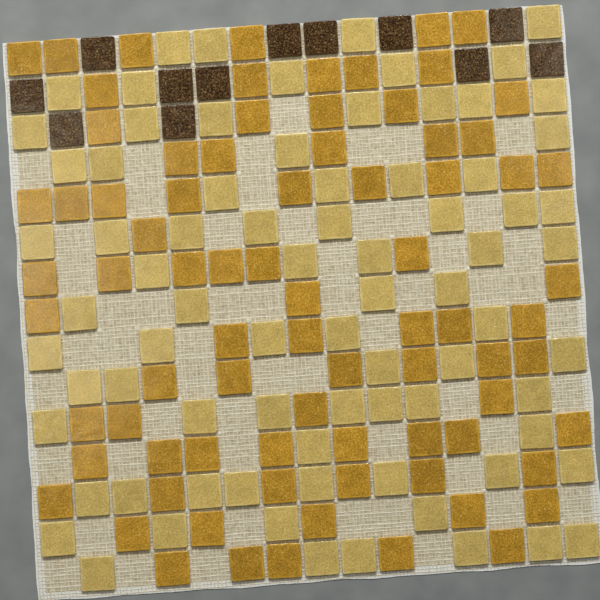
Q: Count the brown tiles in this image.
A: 12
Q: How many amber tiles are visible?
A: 79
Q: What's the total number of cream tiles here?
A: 78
